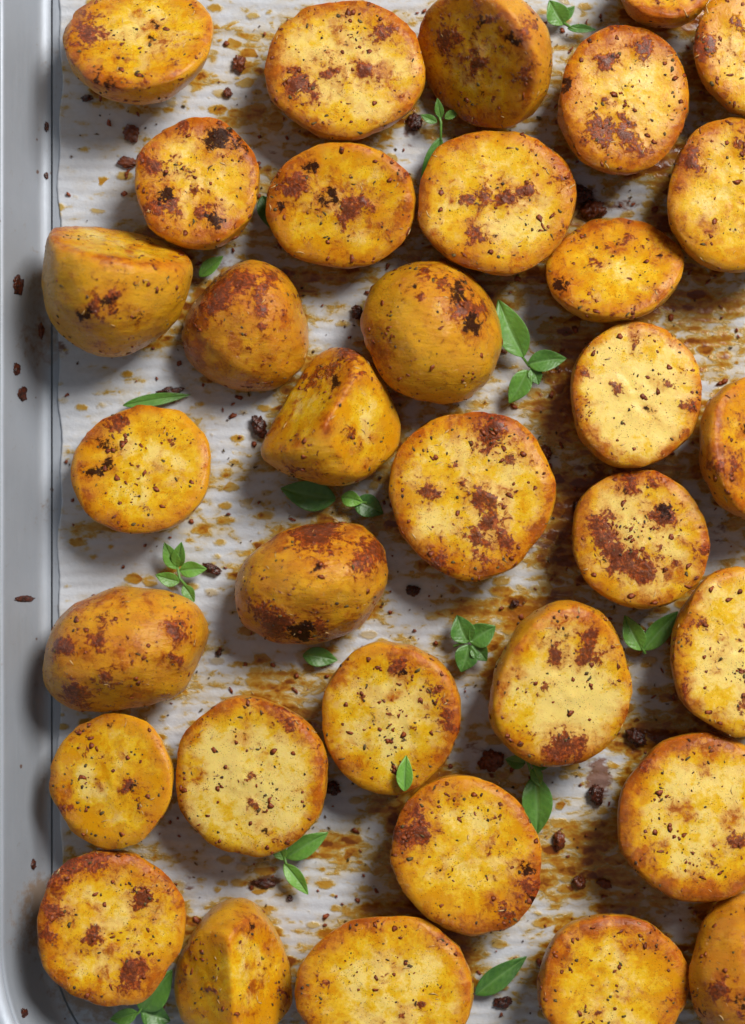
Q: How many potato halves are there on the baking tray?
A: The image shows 34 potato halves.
